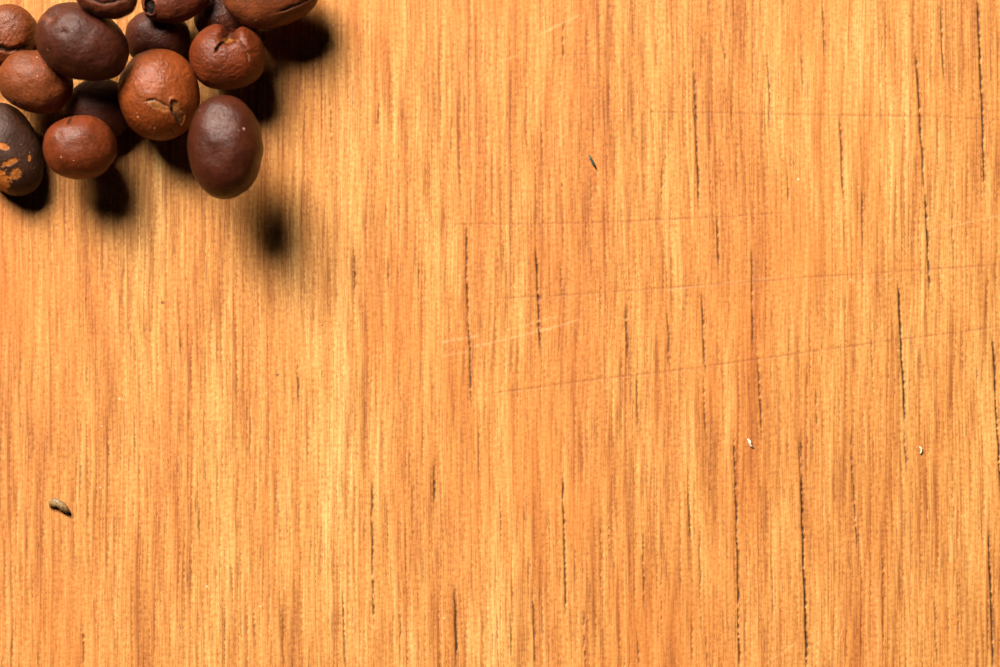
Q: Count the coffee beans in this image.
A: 14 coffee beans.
